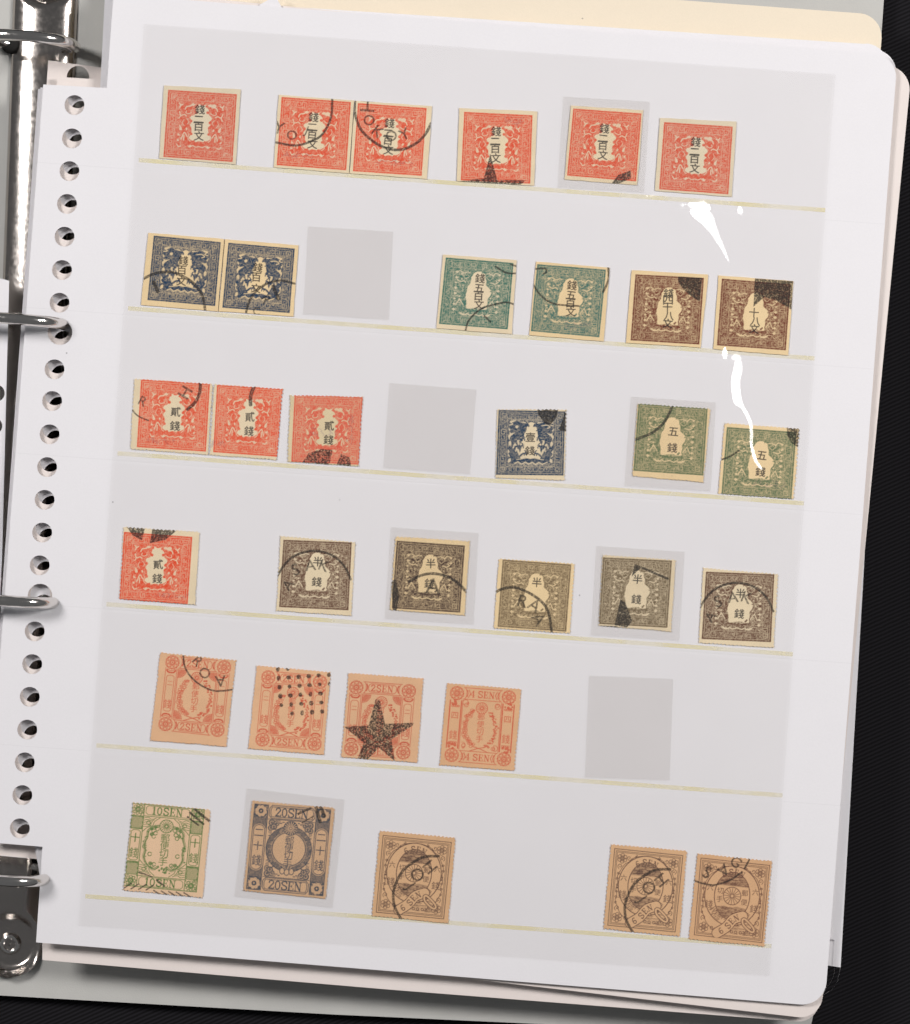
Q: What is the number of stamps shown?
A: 33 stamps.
